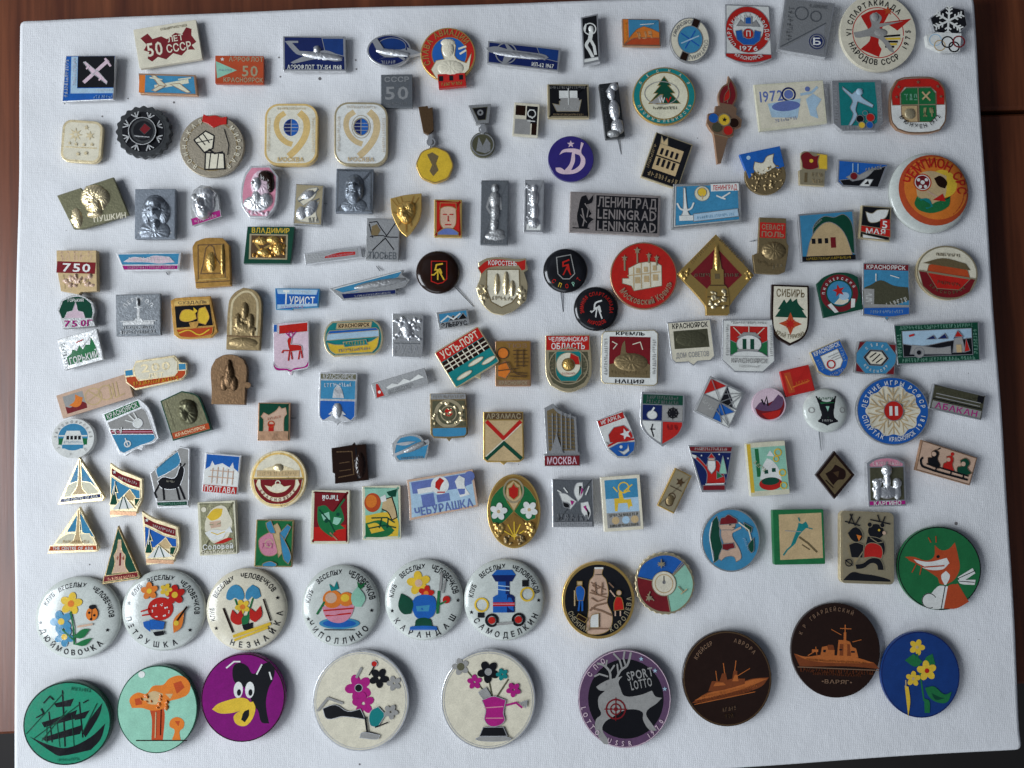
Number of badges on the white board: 153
